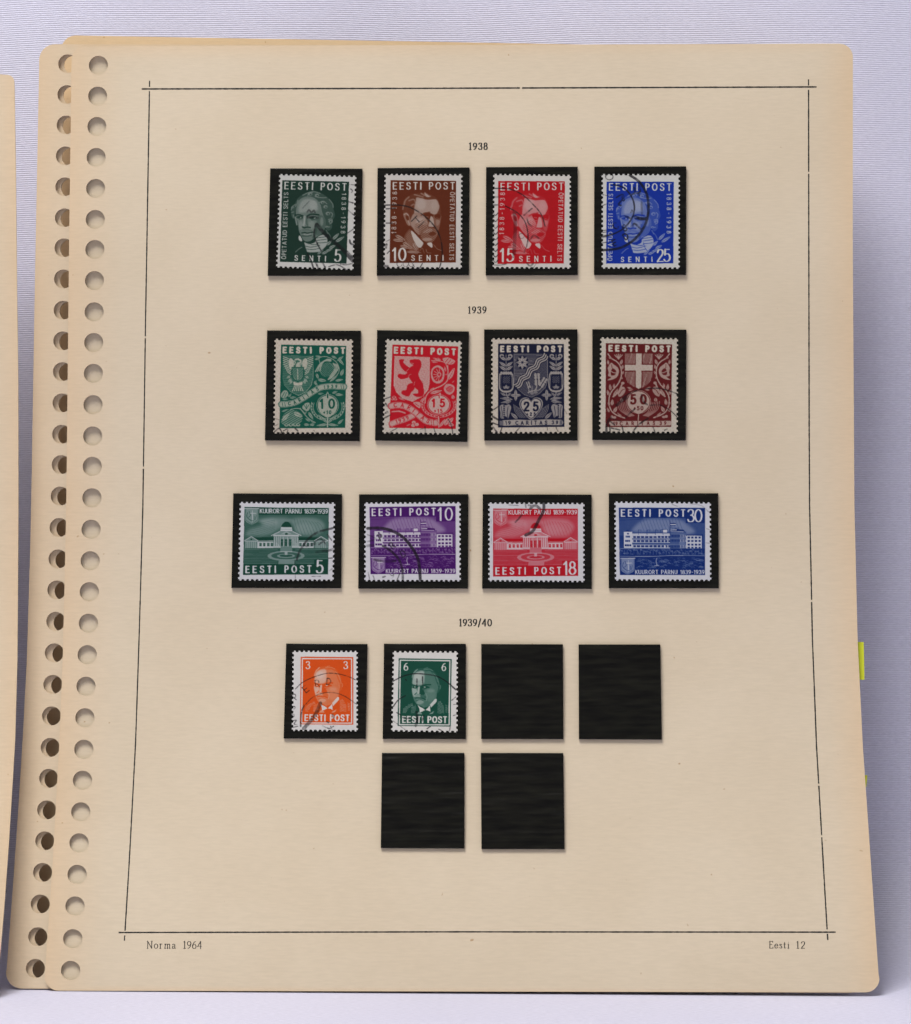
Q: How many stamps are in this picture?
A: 14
